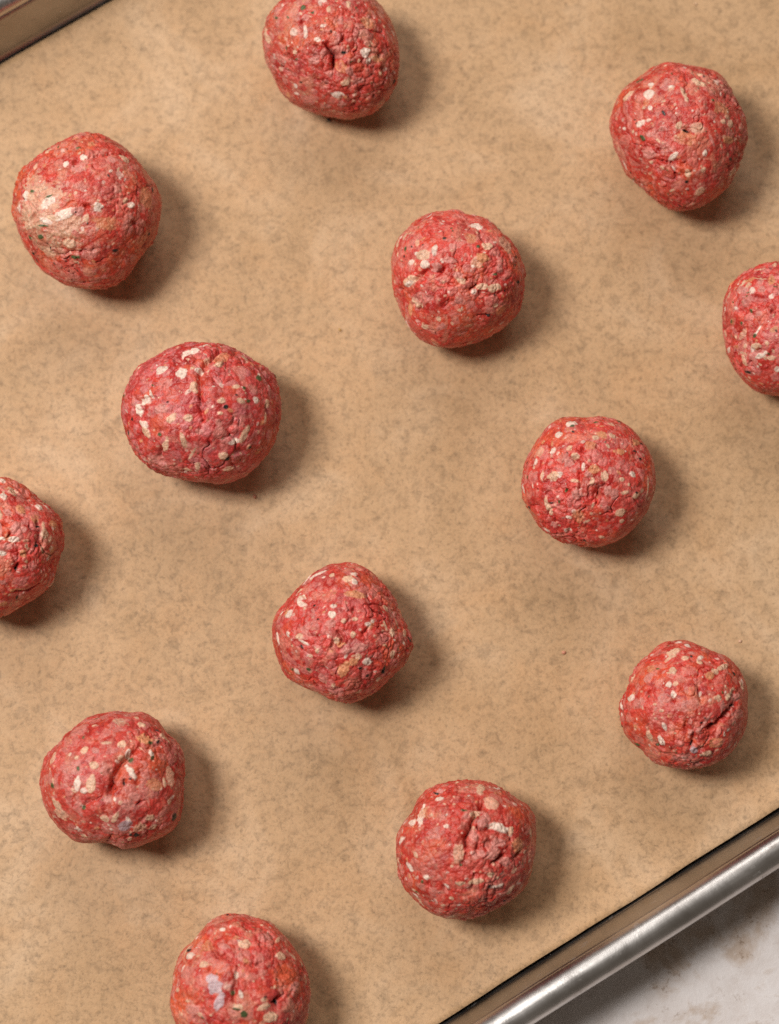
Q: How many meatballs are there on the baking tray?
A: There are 13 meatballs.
